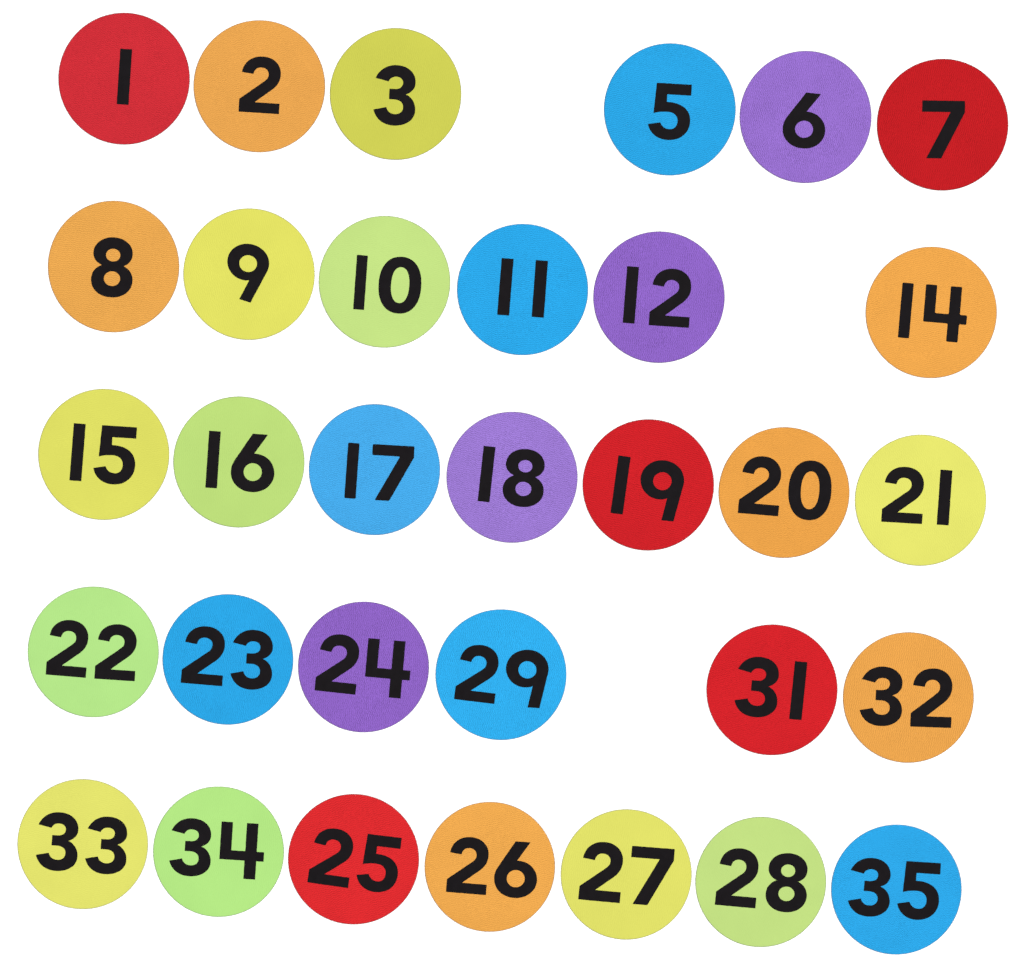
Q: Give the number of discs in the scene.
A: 32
